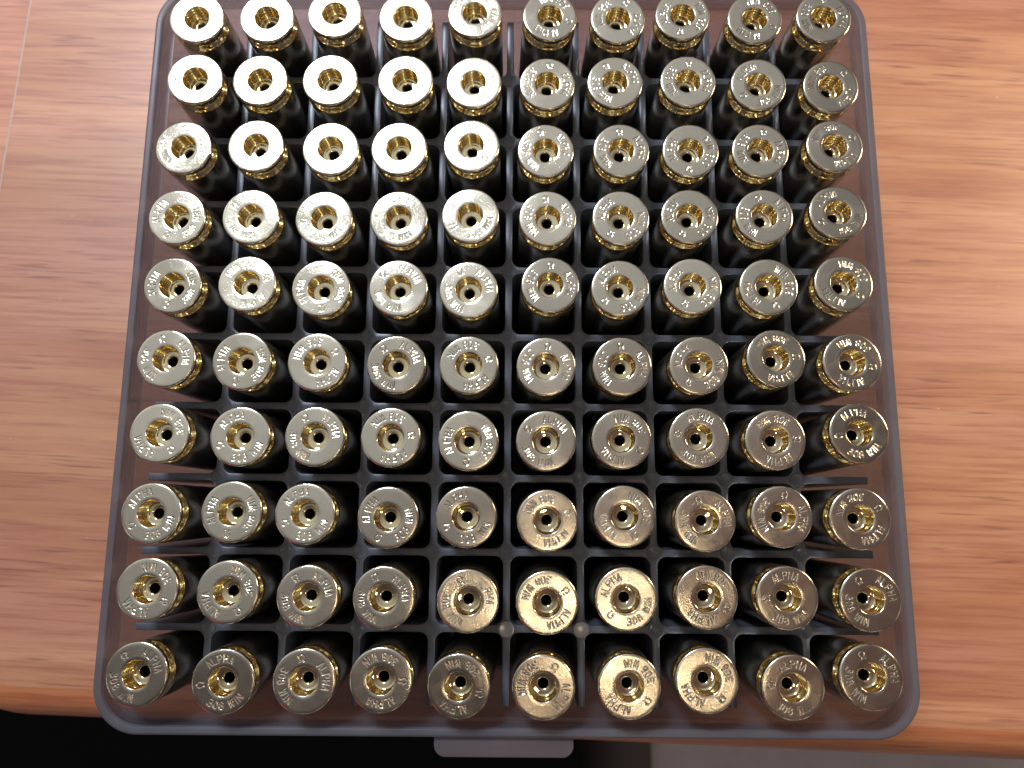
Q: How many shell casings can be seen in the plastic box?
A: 100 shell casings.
